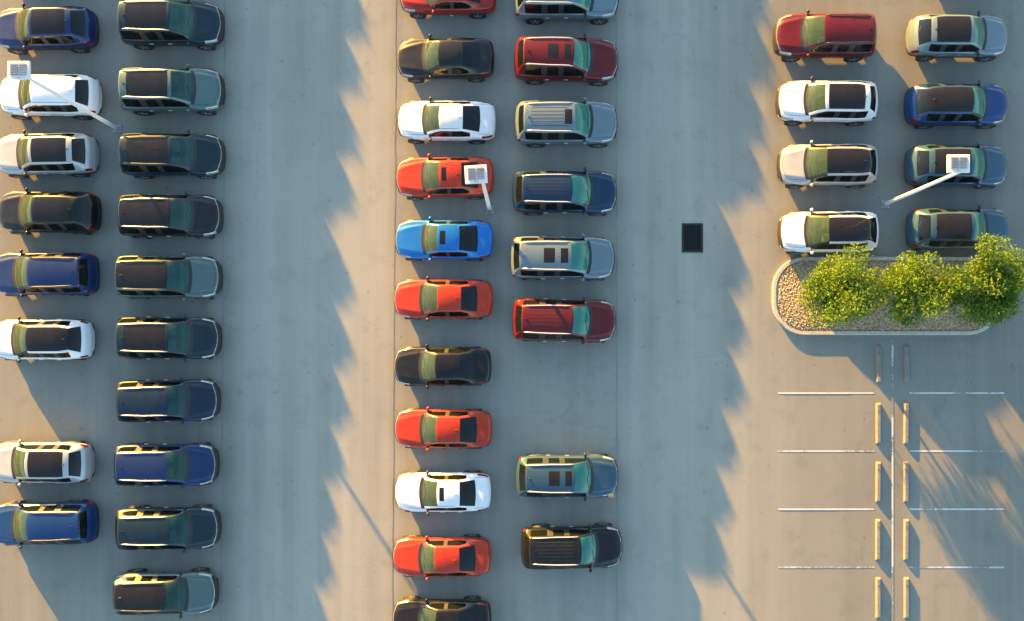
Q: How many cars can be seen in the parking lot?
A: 45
